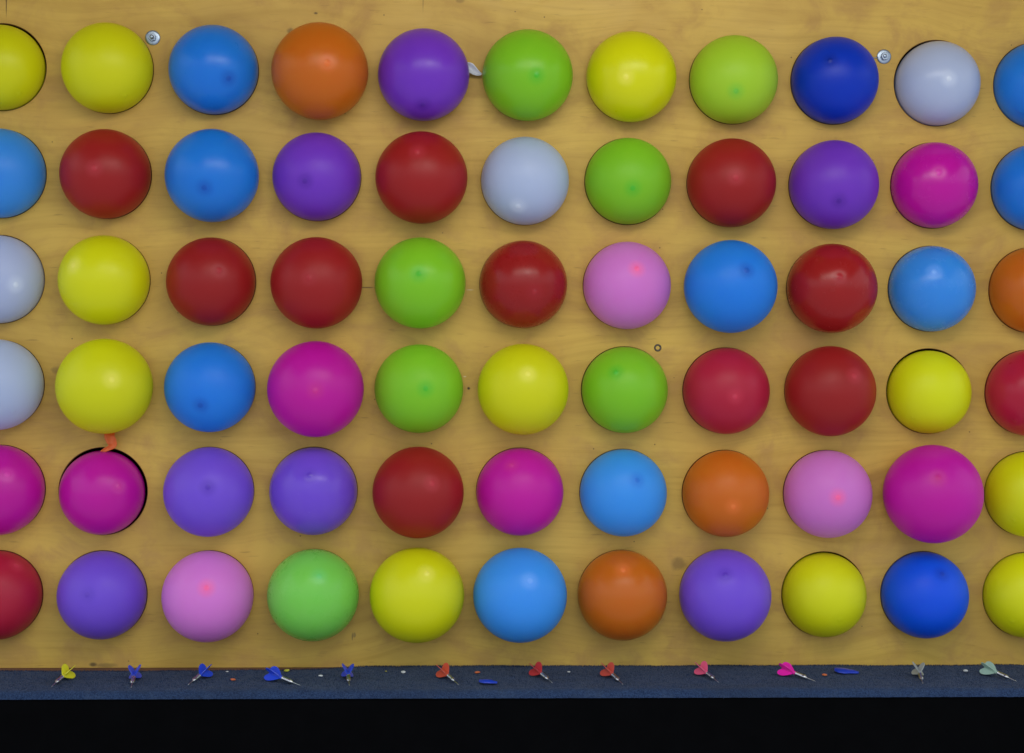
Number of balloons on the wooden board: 66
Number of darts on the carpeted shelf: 12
